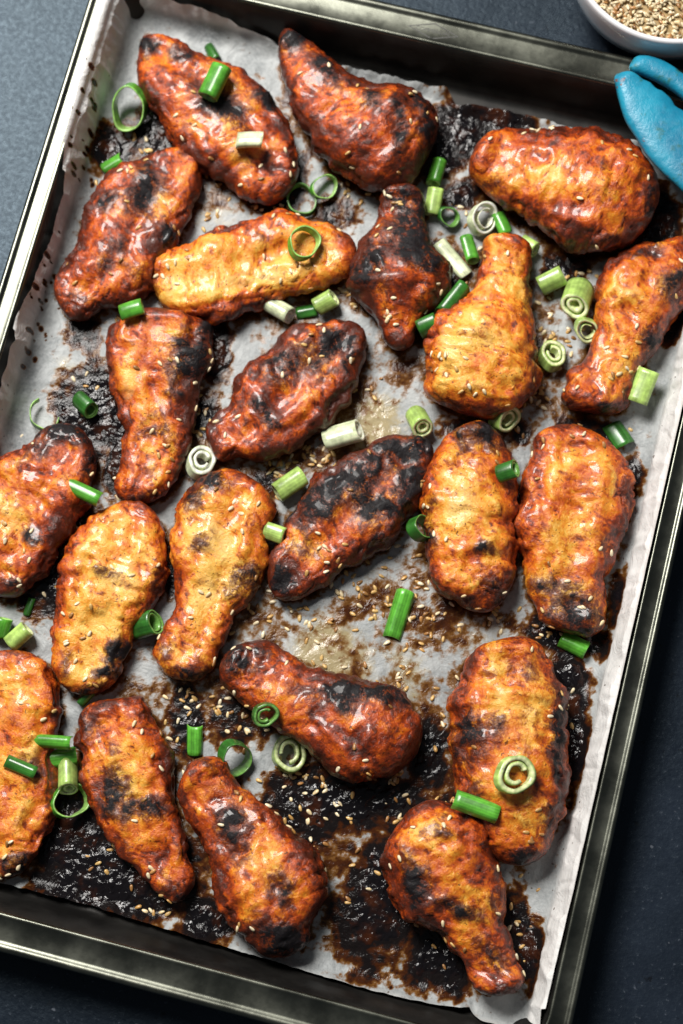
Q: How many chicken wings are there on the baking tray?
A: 22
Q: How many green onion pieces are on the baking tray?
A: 57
